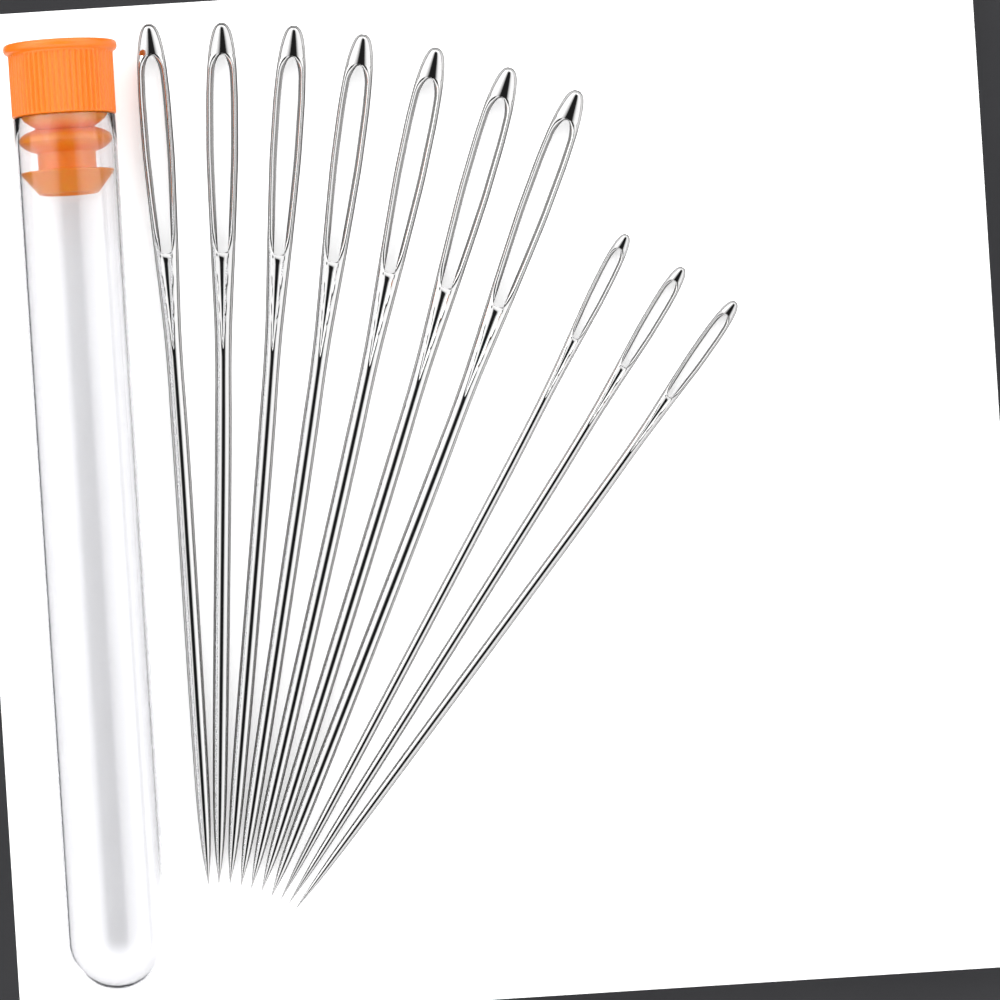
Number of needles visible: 10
